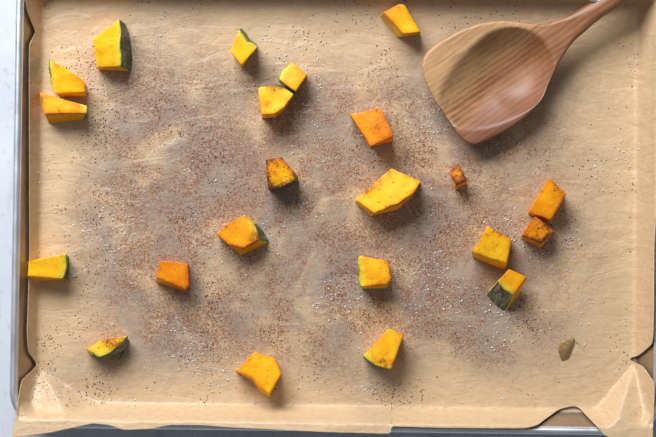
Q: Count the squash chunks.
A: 22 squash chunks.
